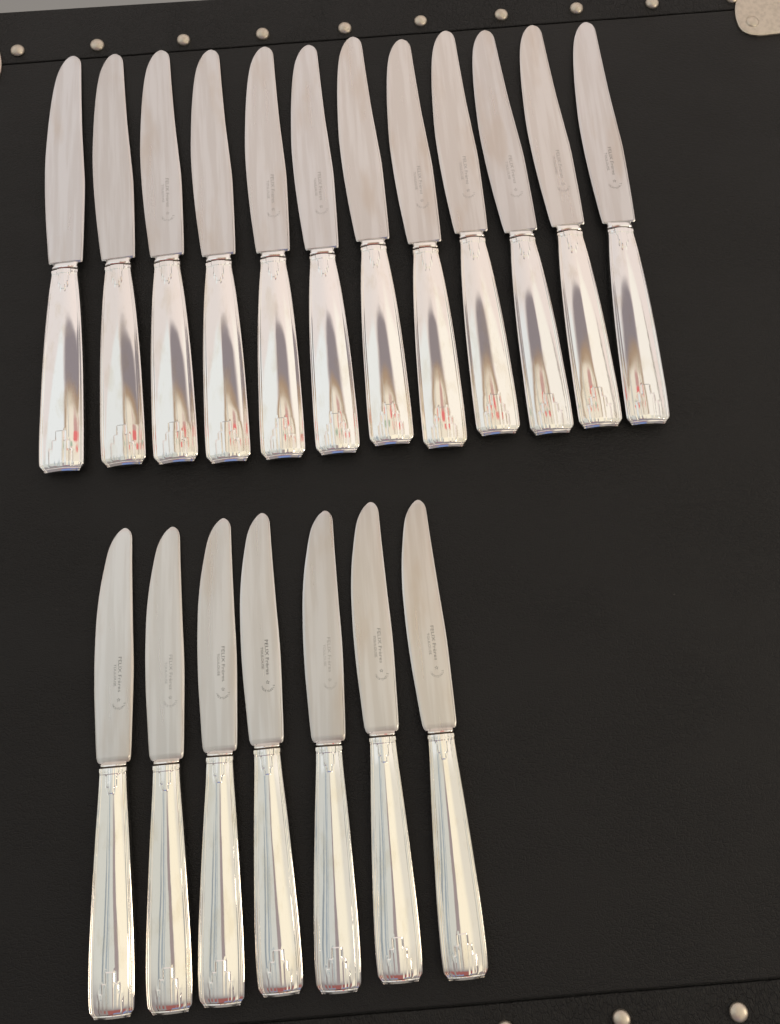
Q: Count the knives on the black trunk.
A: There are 19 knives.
